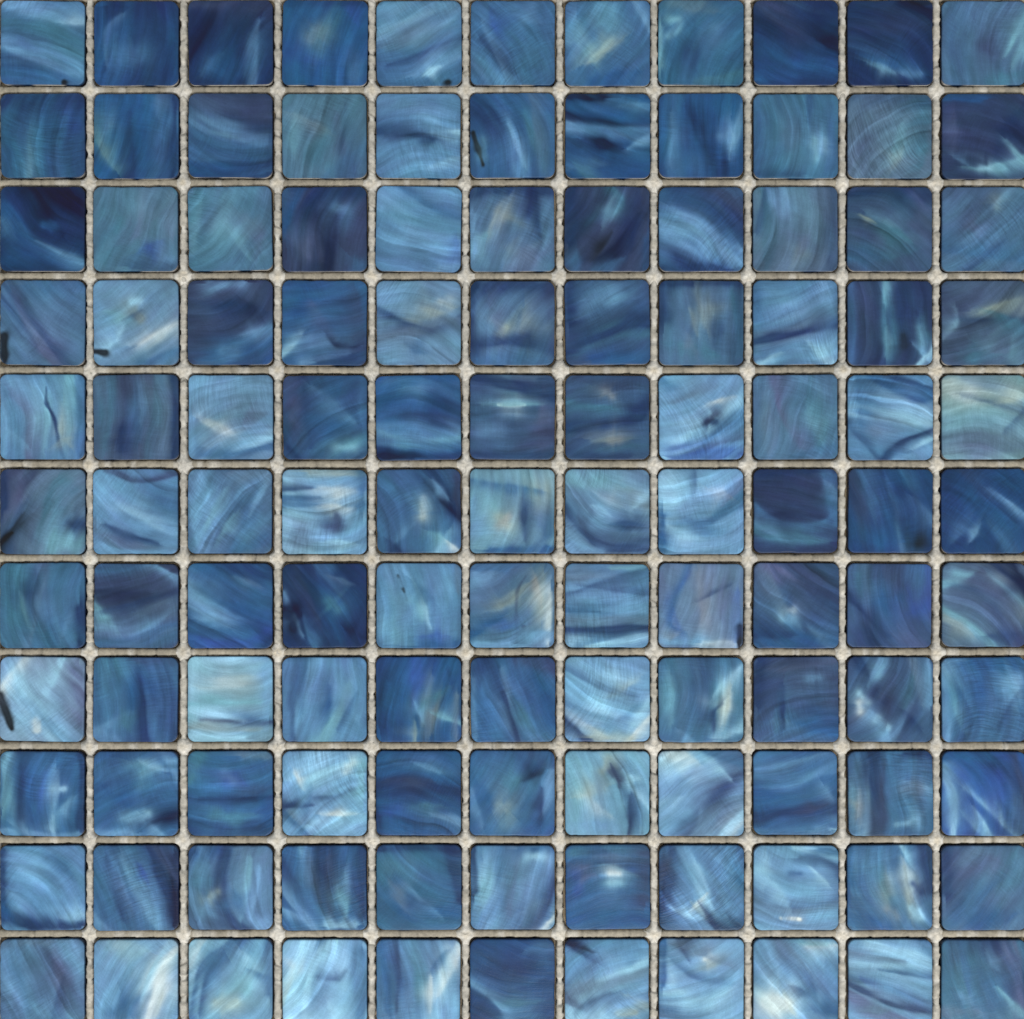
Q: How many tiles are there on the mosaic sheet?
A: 121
